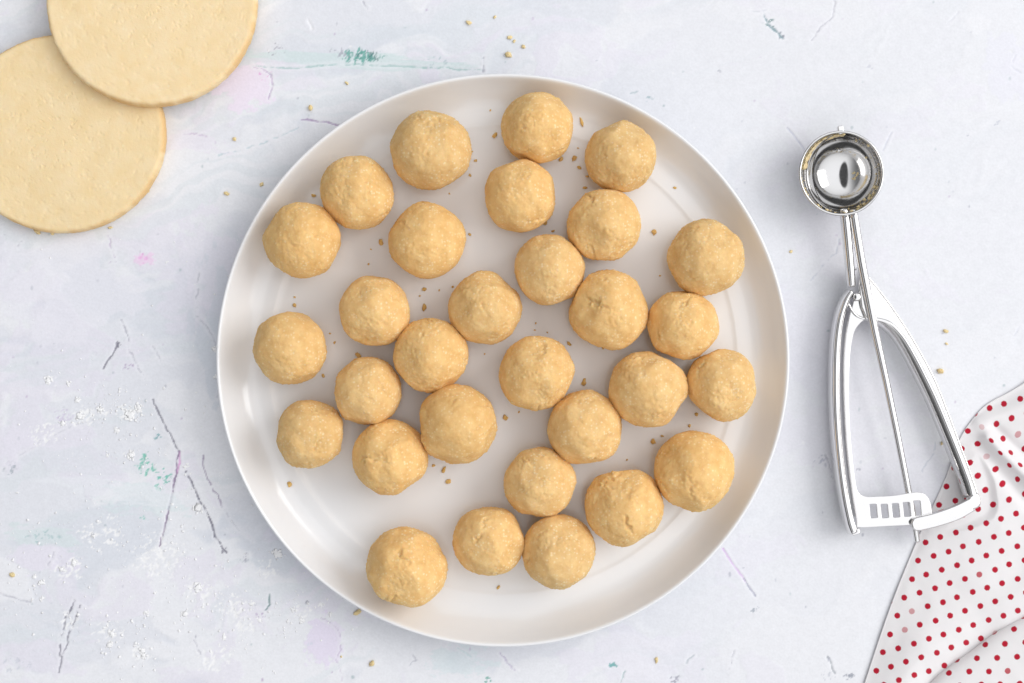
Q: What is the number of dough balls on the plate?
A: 30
